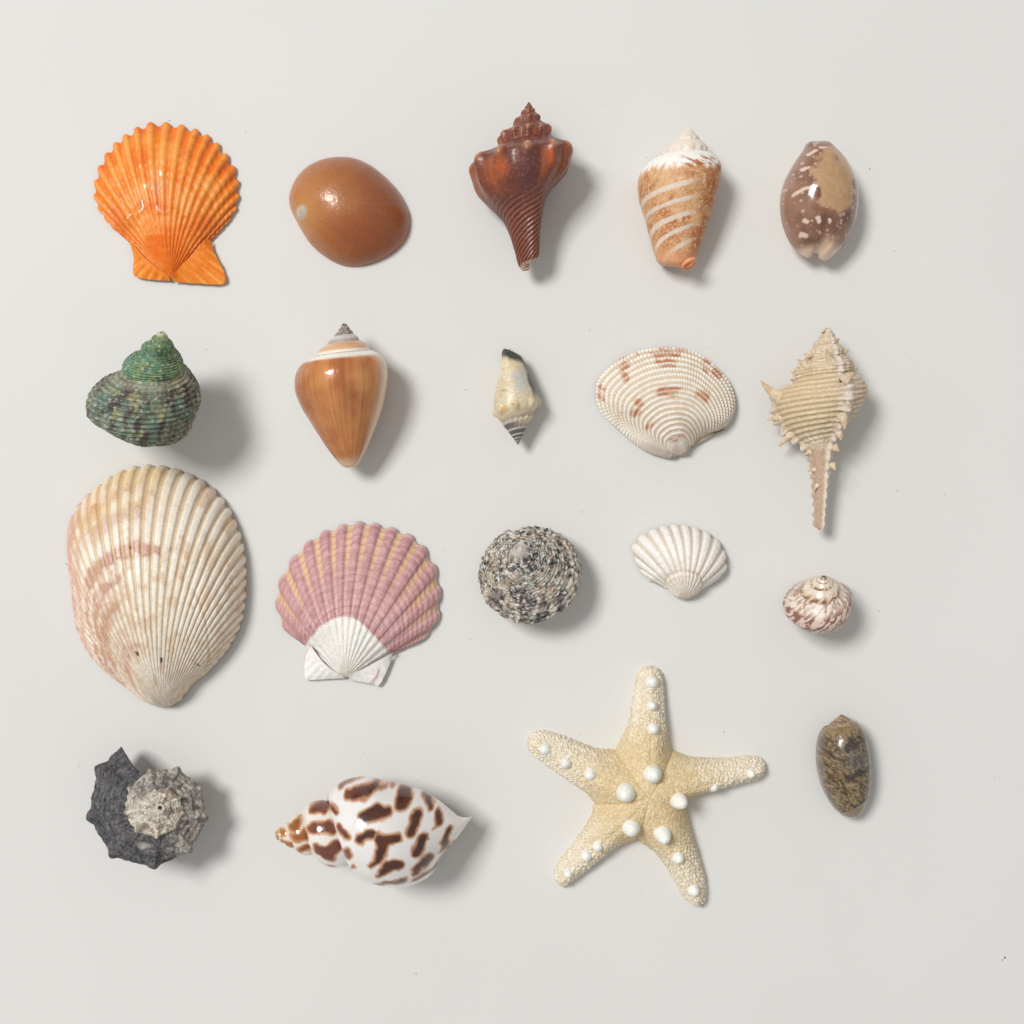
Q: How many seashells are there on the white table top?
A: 18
